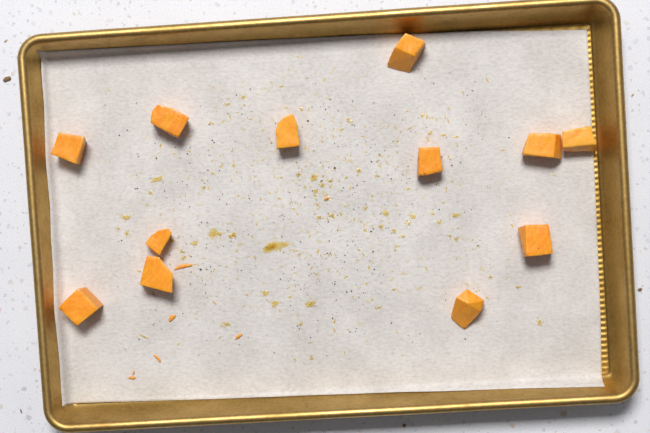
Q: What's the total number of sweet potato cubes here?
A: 12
